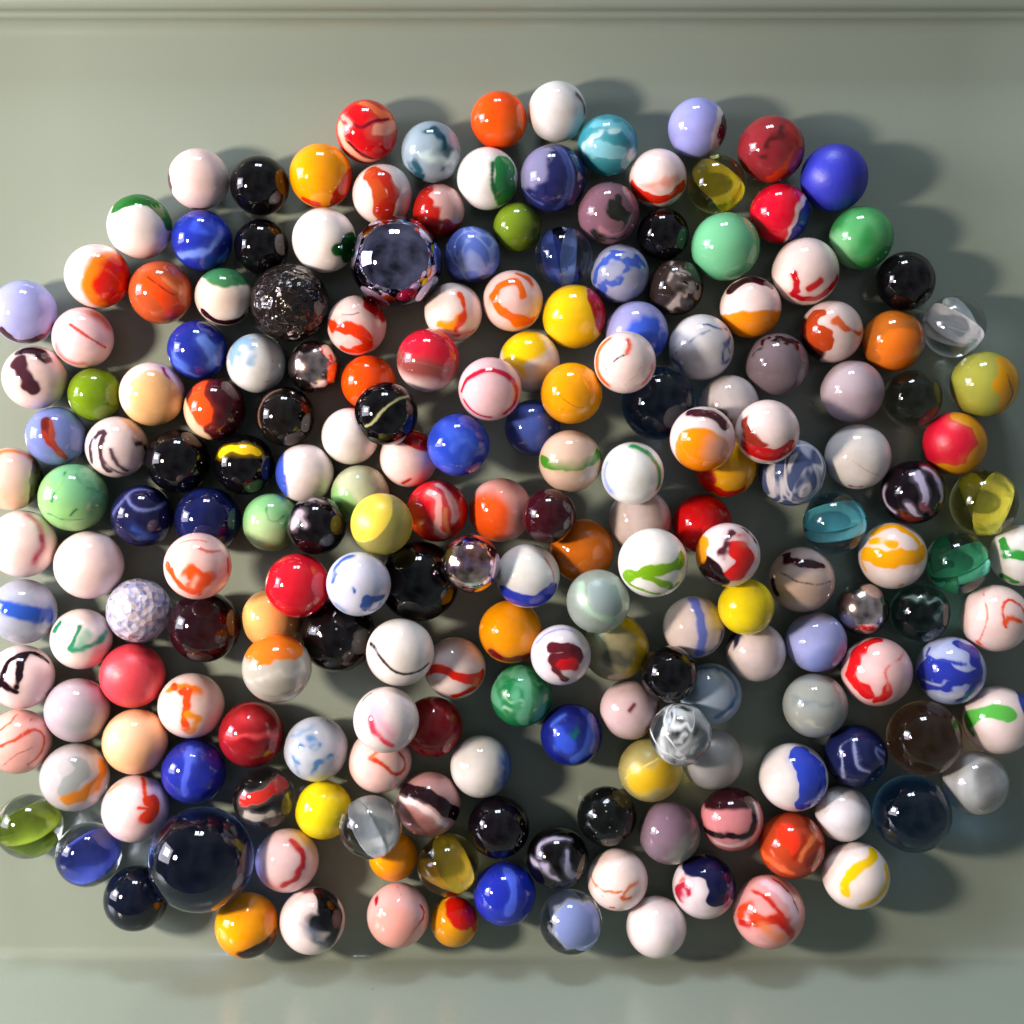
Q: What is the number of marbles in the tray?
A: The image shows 200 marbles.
